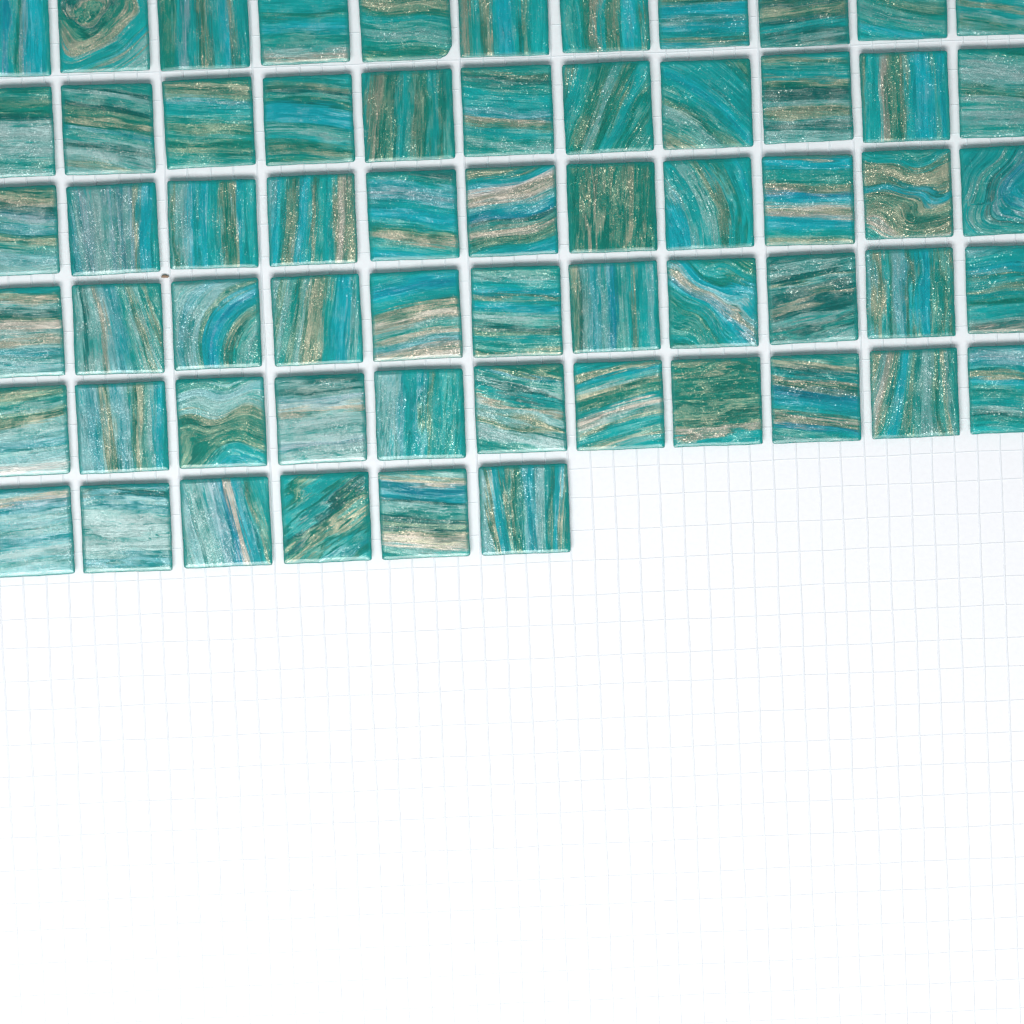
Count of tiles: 61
